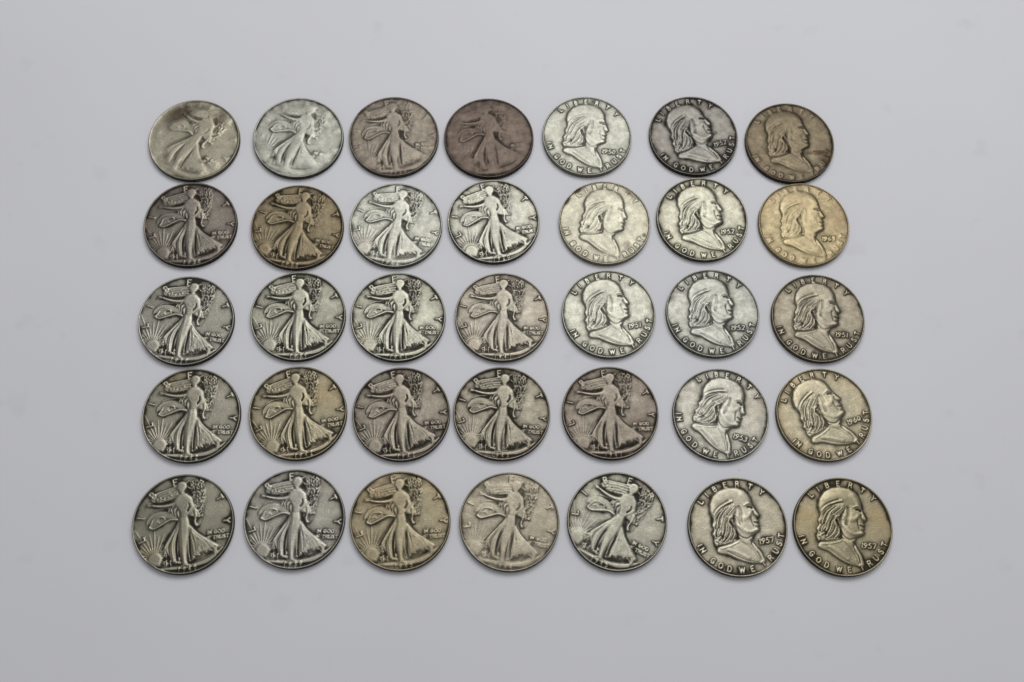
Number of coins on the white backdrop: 35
